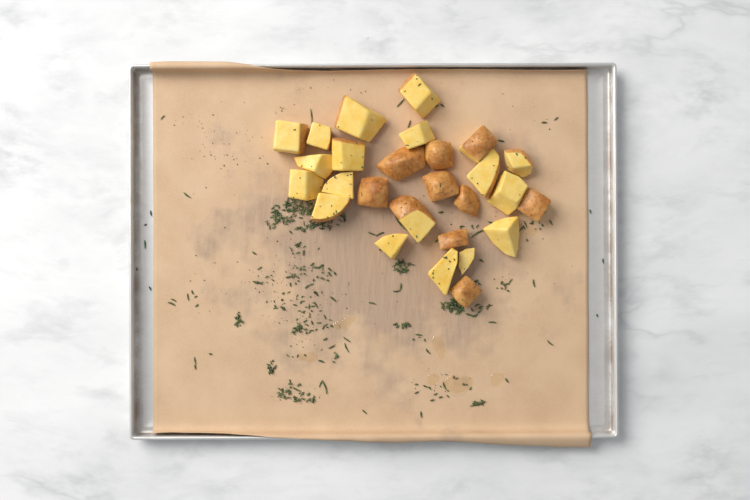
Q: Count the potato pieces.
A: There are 27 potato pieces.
